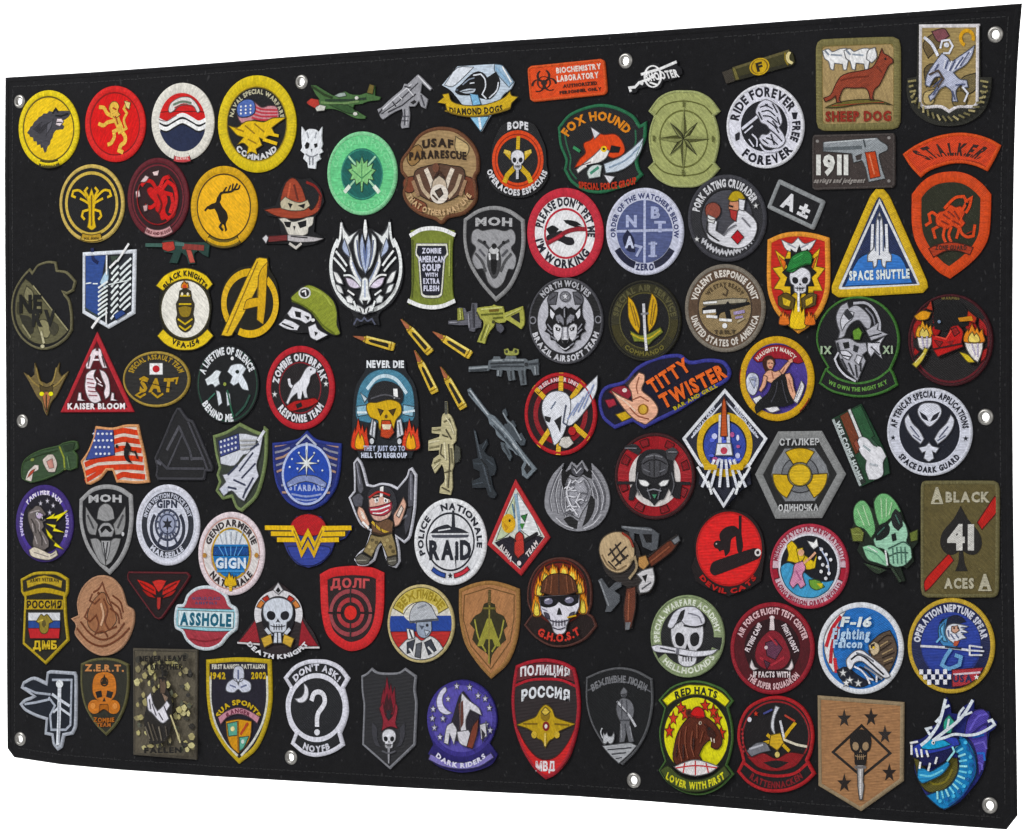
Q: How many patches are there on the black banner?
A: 115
